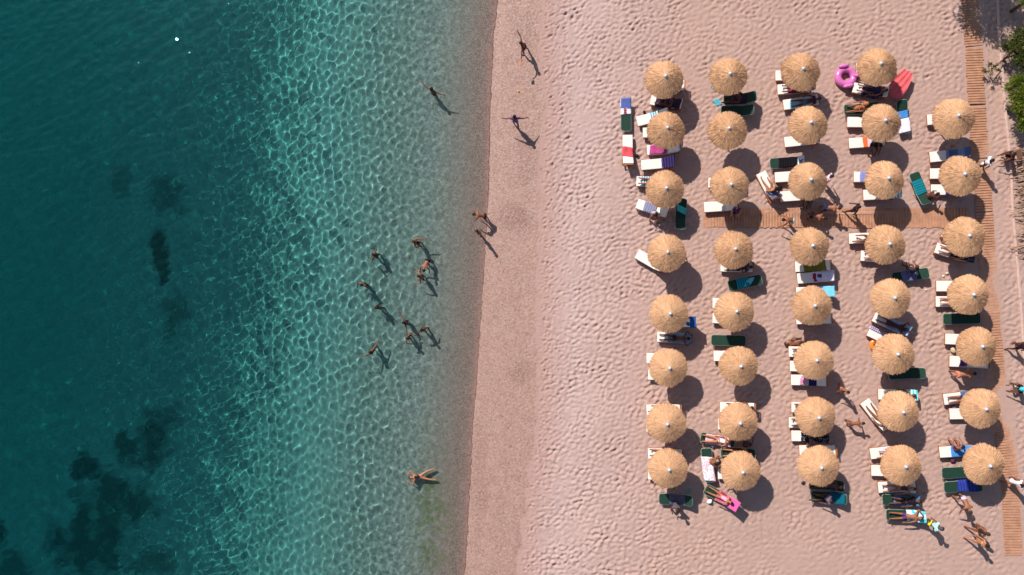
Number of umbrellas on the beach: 39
